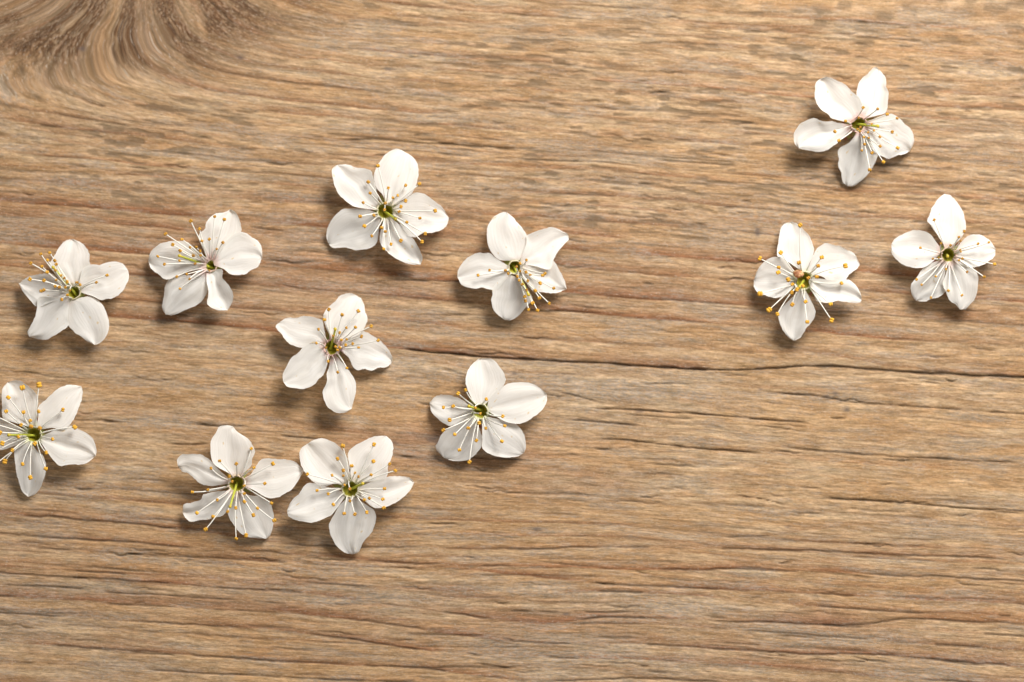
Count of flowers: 12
